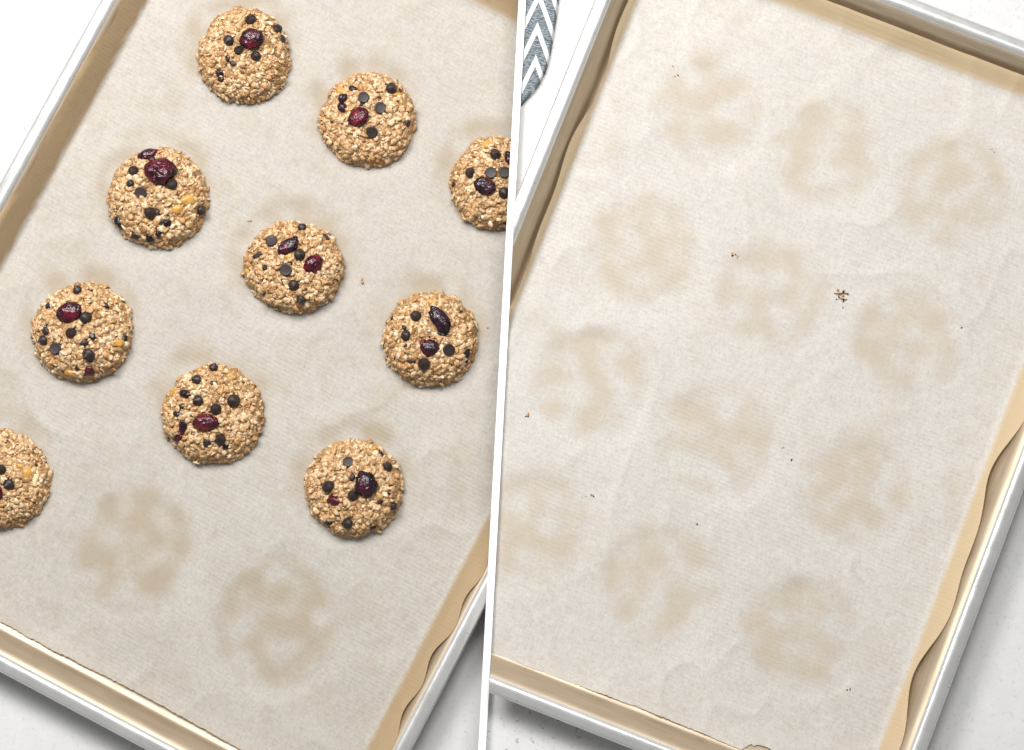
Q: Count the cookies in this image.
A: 10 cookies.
